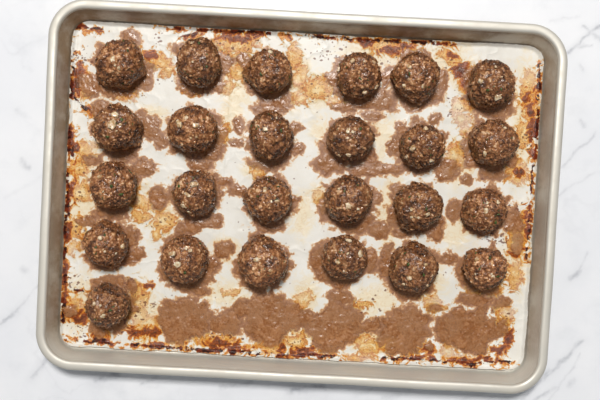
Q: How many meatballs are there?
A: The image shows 25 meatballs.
